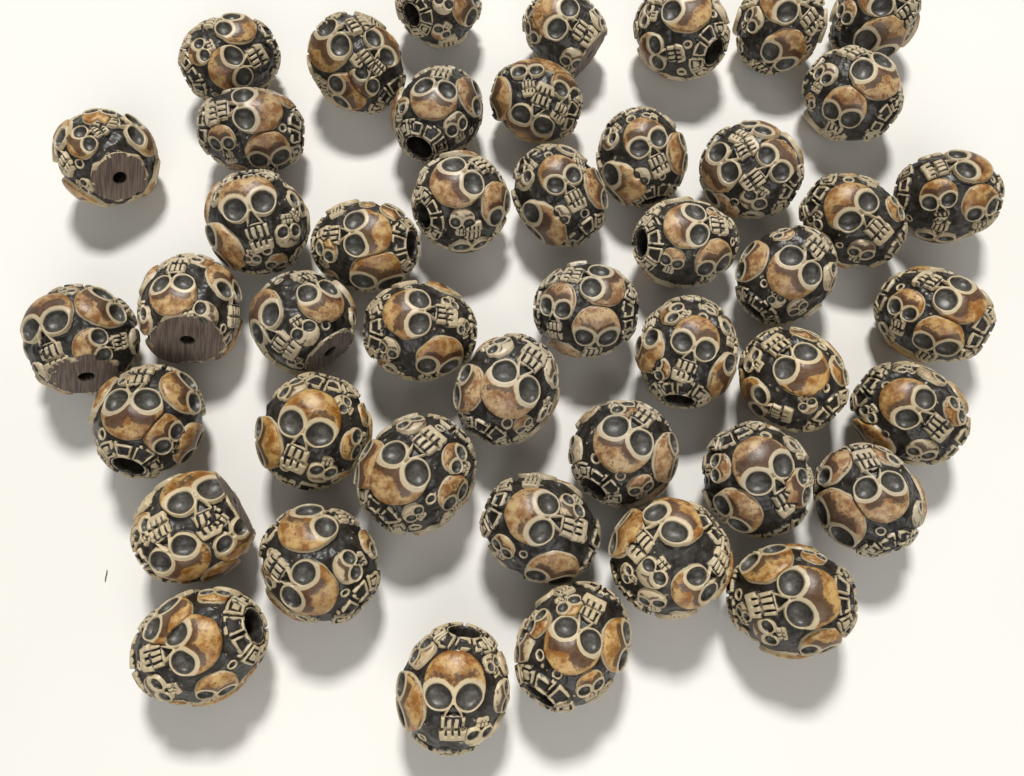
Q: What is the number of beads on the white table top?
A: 46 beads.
